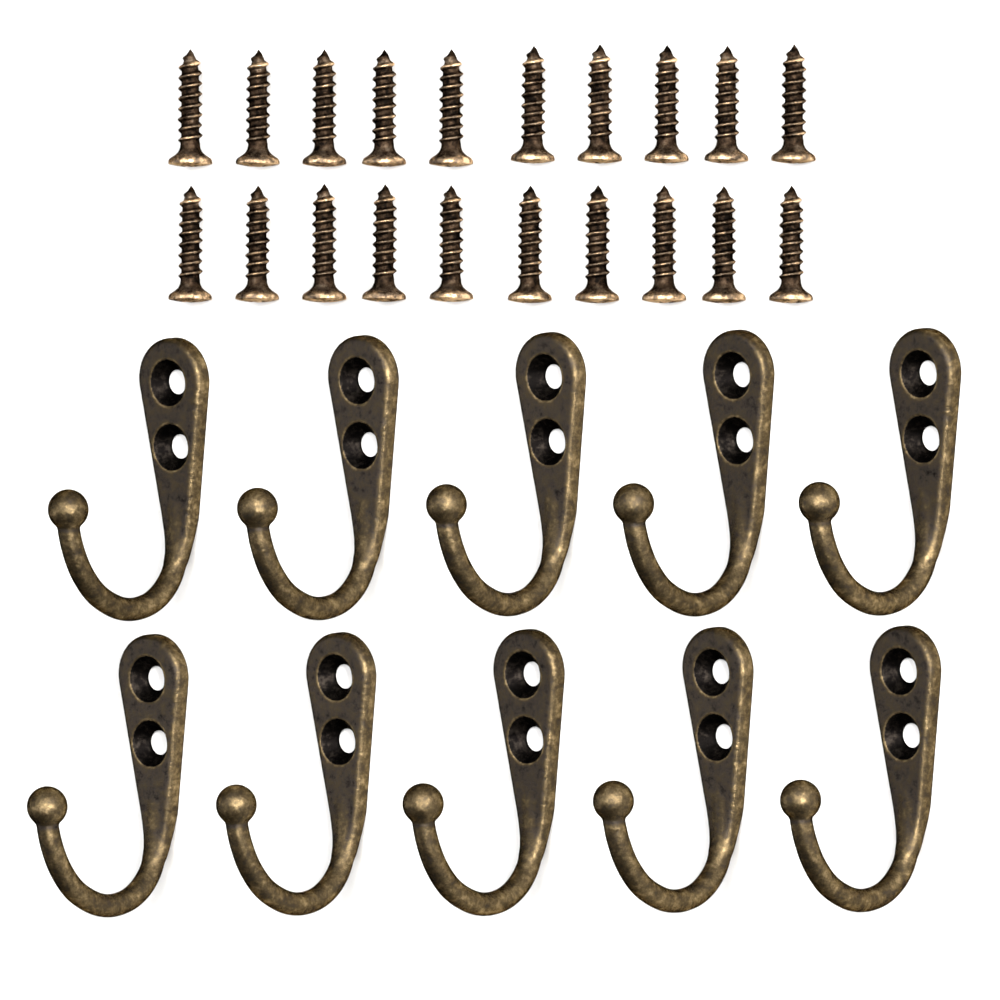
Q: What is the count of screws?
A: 20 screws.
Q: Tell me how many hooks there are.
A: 10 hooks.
